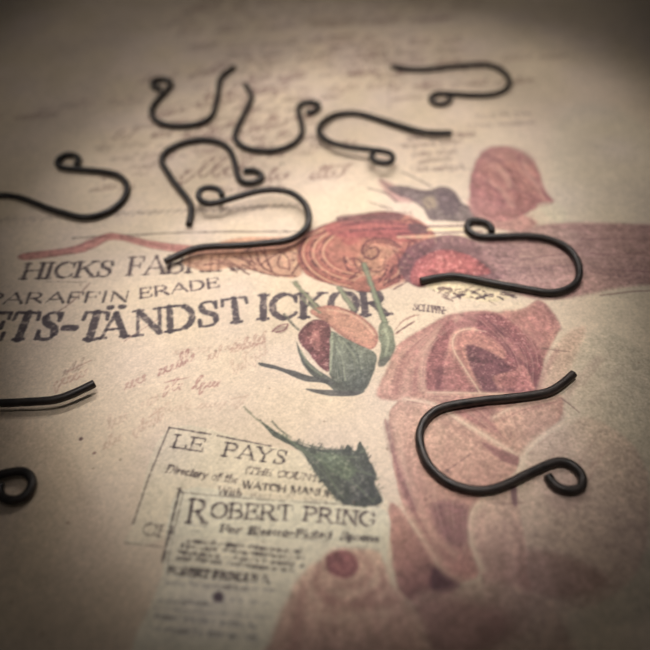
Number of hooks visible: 10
